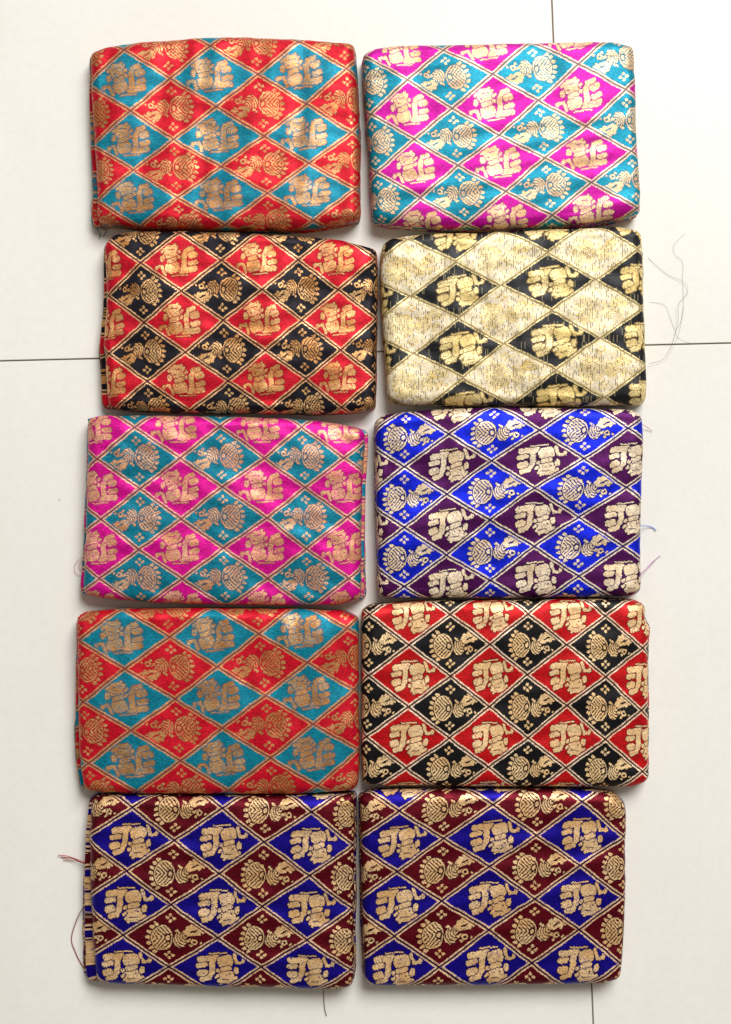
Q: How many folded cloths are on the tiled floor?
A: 10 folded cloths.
